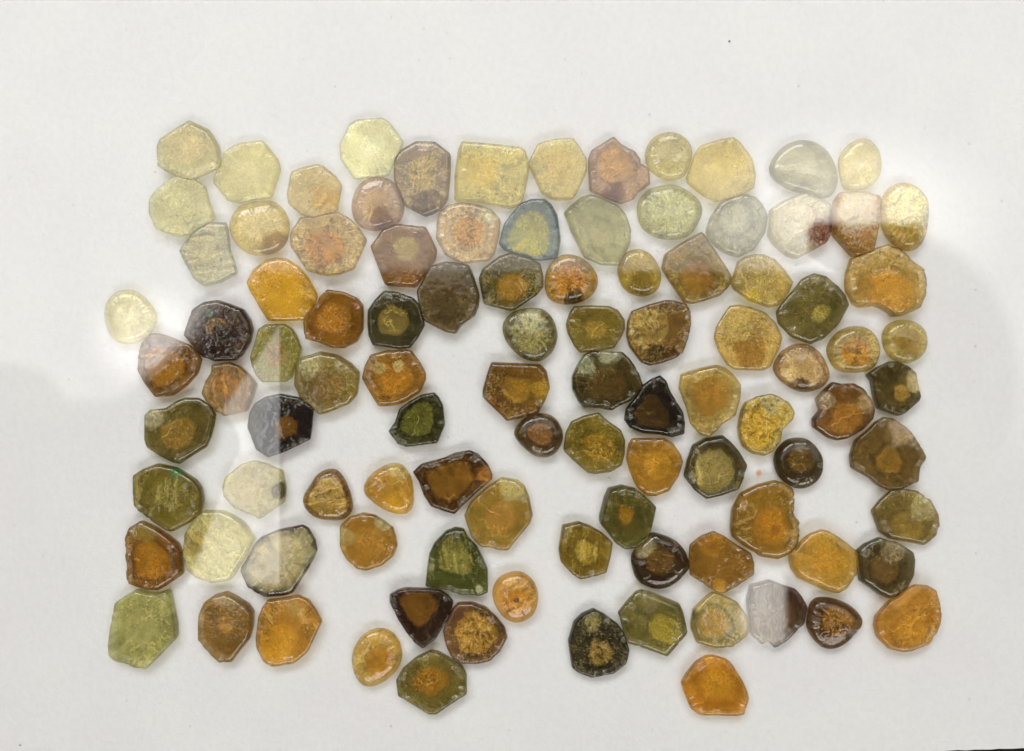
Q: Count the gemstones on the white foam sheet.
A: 101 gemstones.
